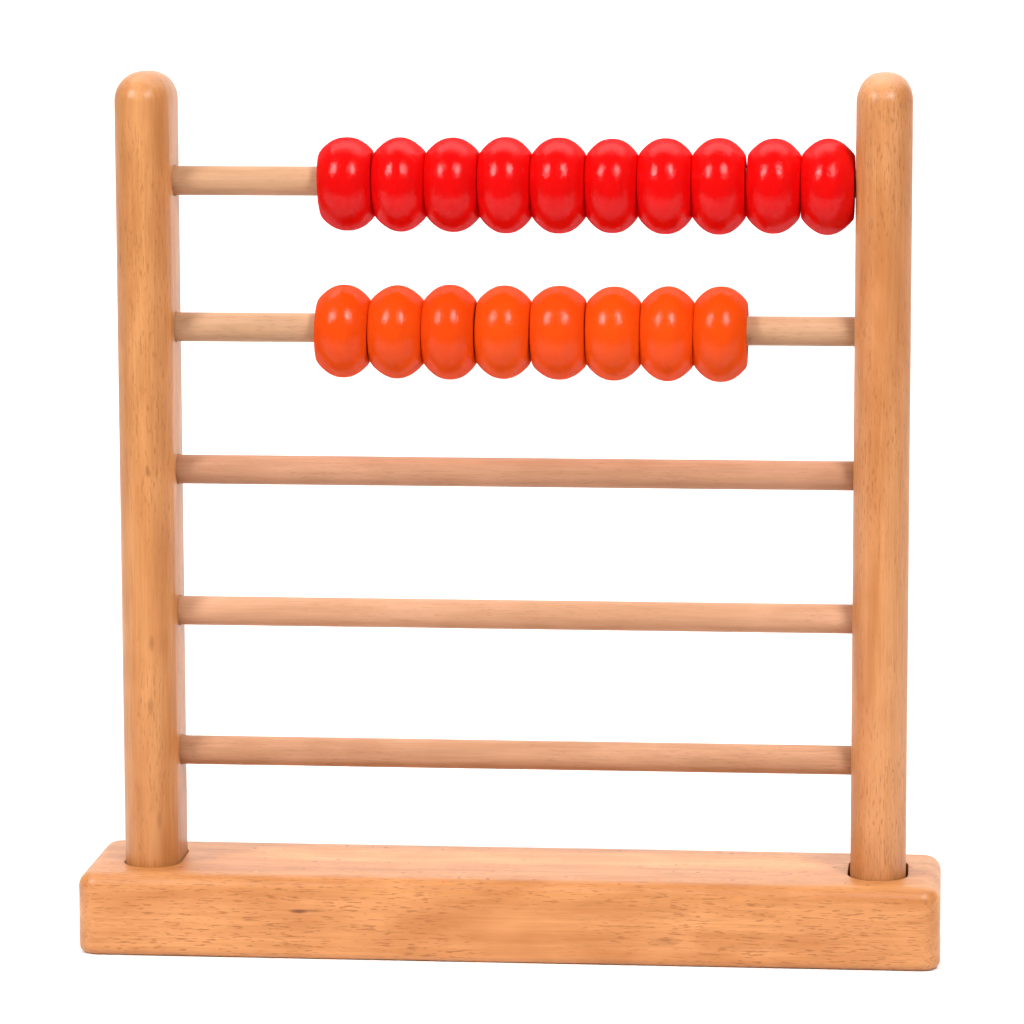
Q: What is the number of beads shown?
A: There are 18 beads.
